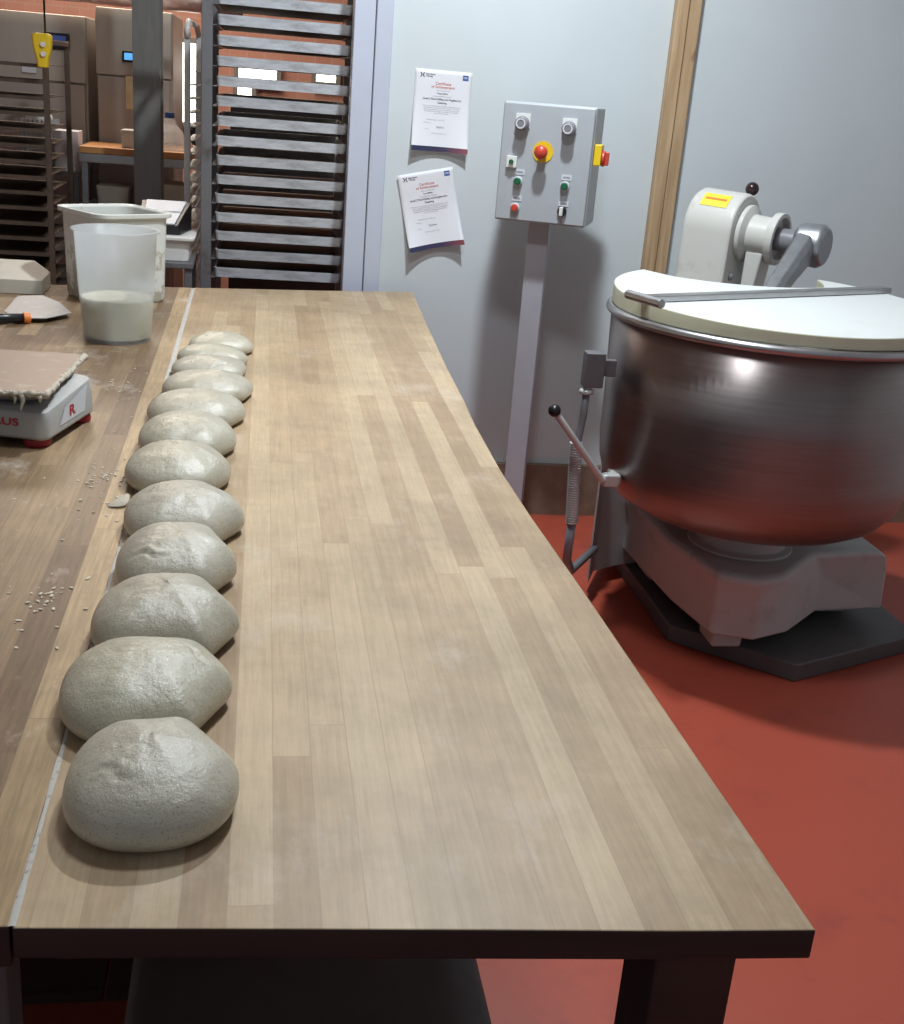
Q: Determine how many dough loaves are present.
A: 12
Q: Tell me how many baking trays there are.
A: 15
